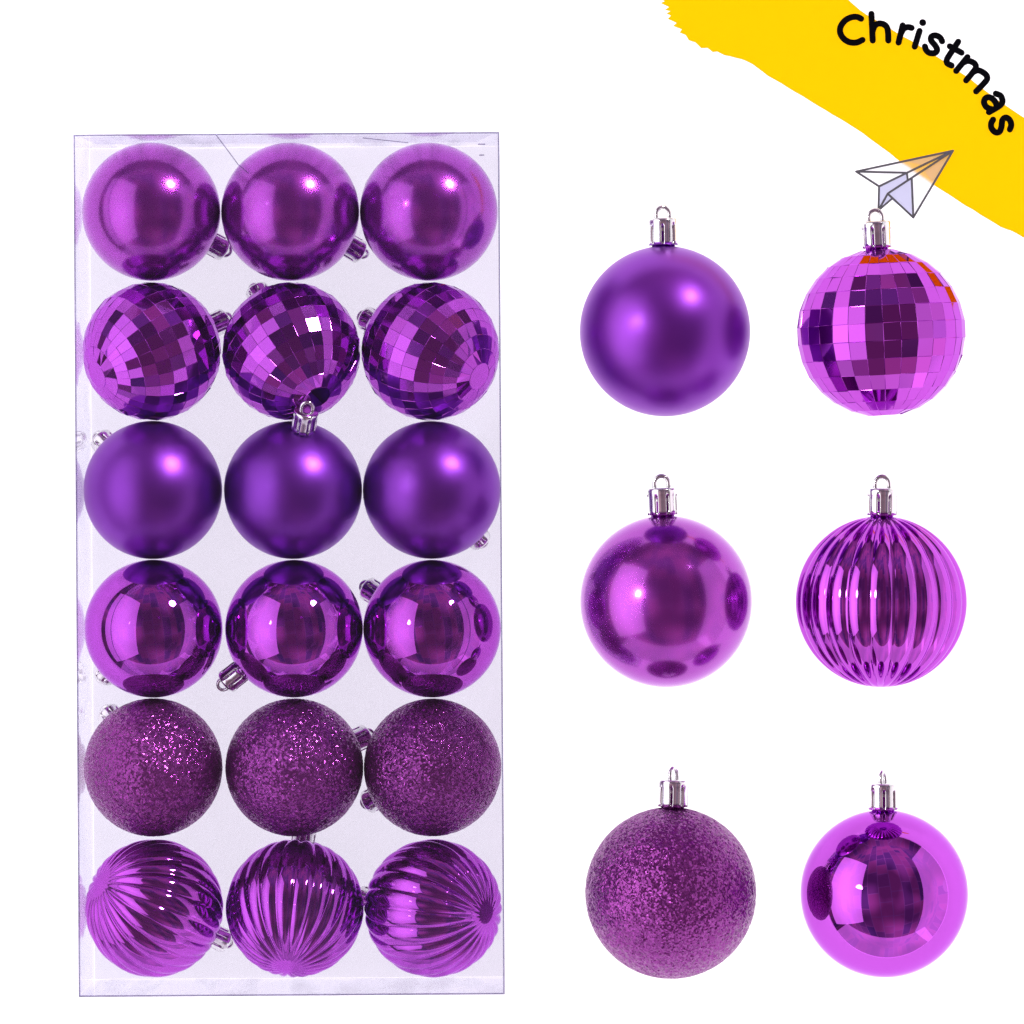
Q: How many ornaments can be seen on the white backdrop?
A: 24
